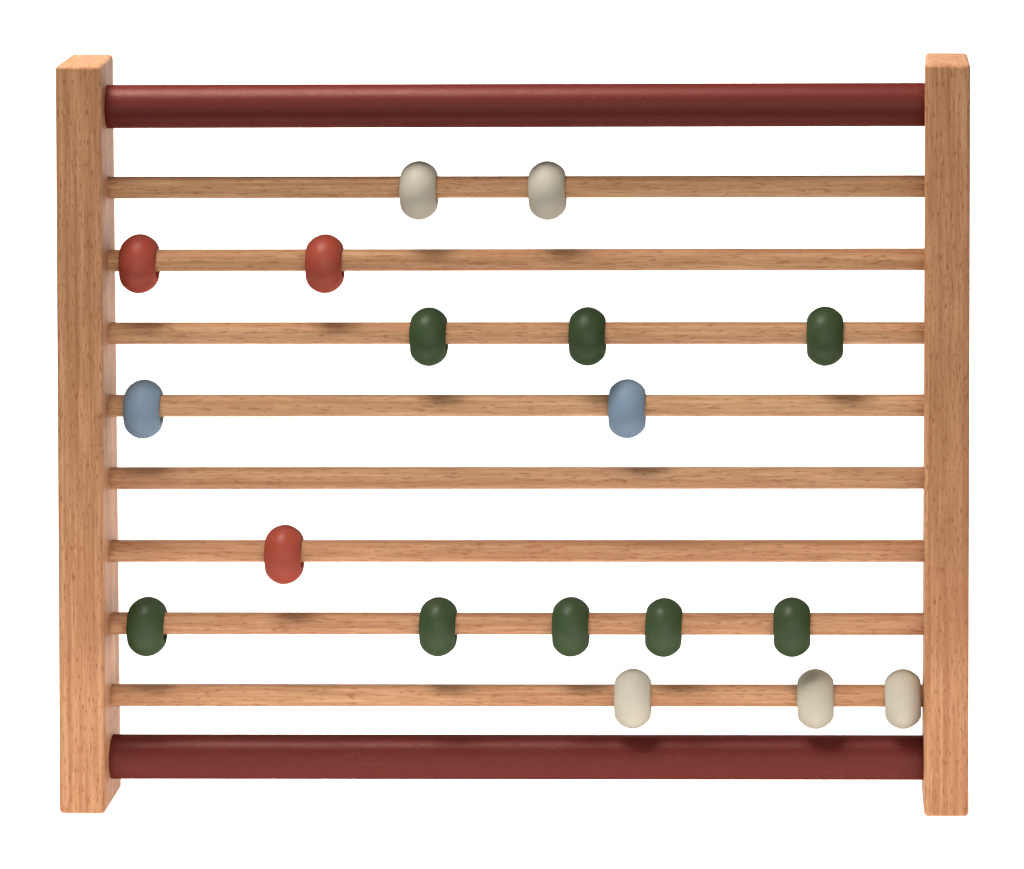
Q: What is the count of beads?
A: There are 18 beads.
